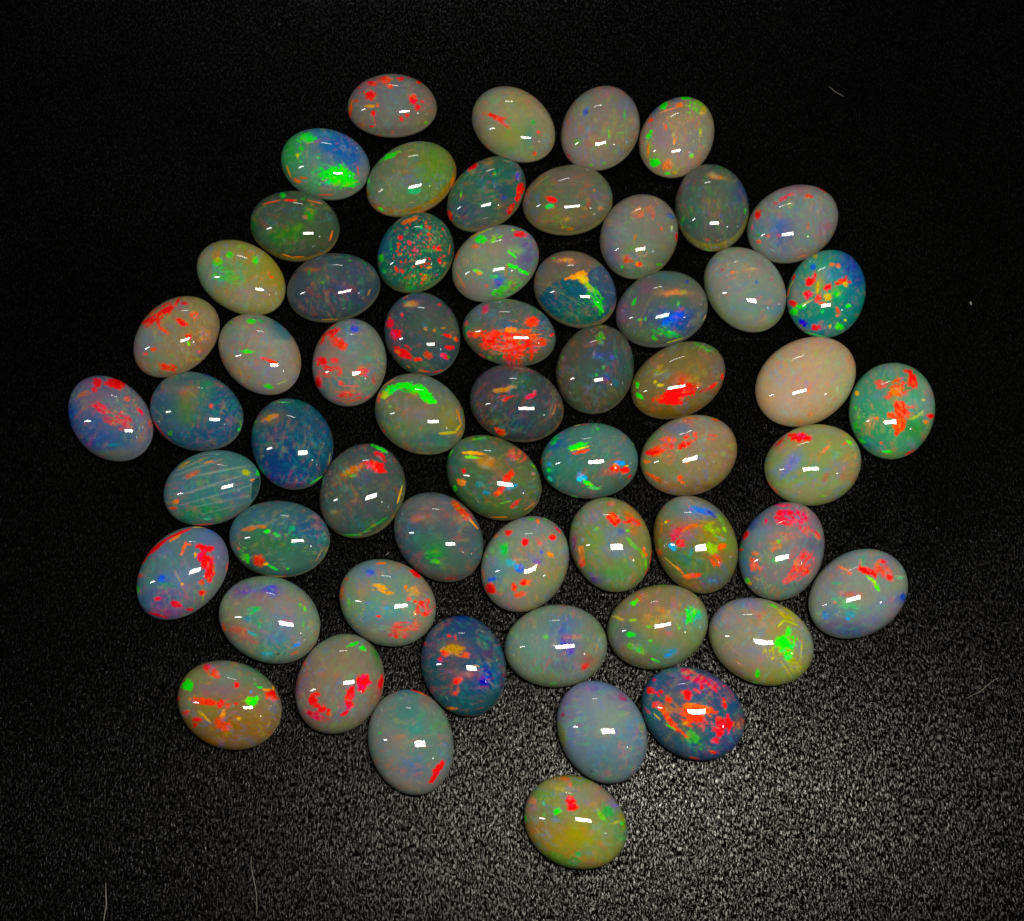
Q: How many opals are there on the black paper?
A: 60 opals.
